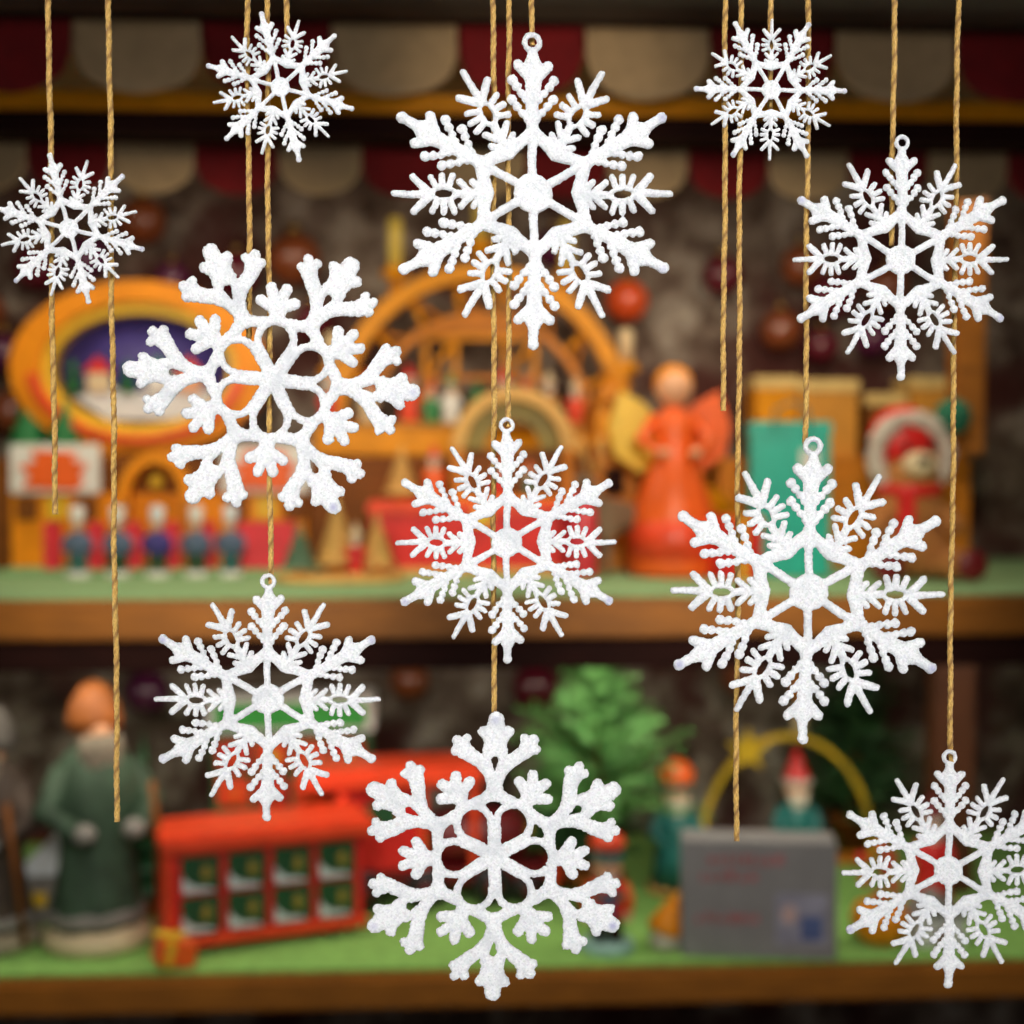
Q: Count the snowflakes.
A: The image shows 11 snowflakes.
